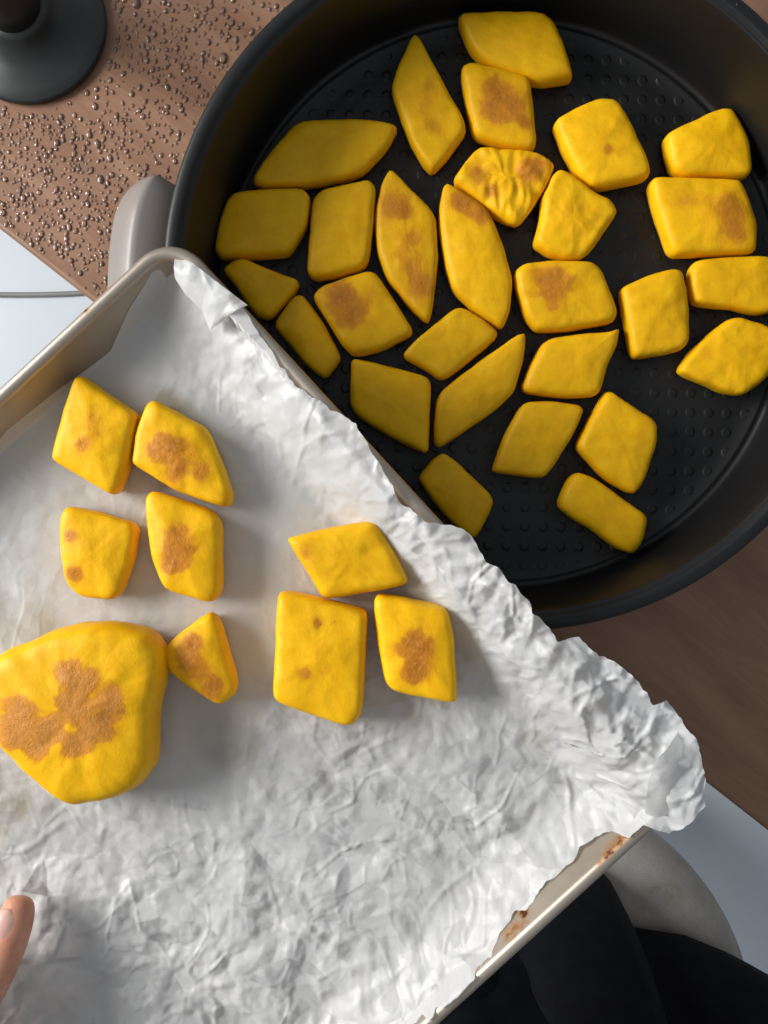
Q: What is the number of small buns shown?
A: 36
